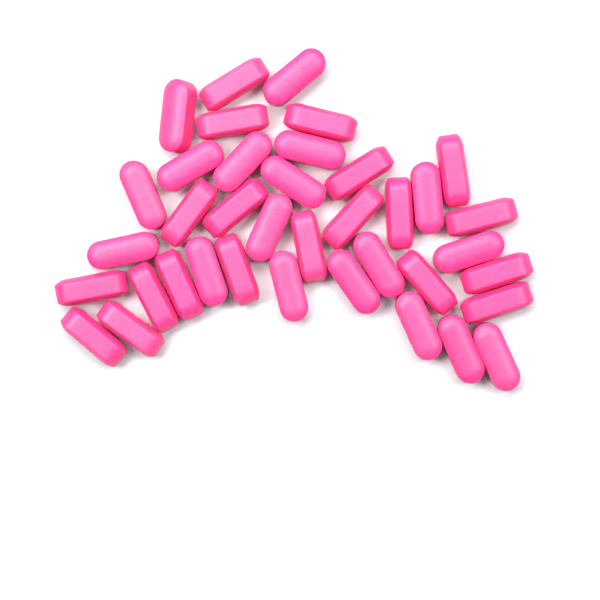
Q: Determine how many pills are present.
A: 38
